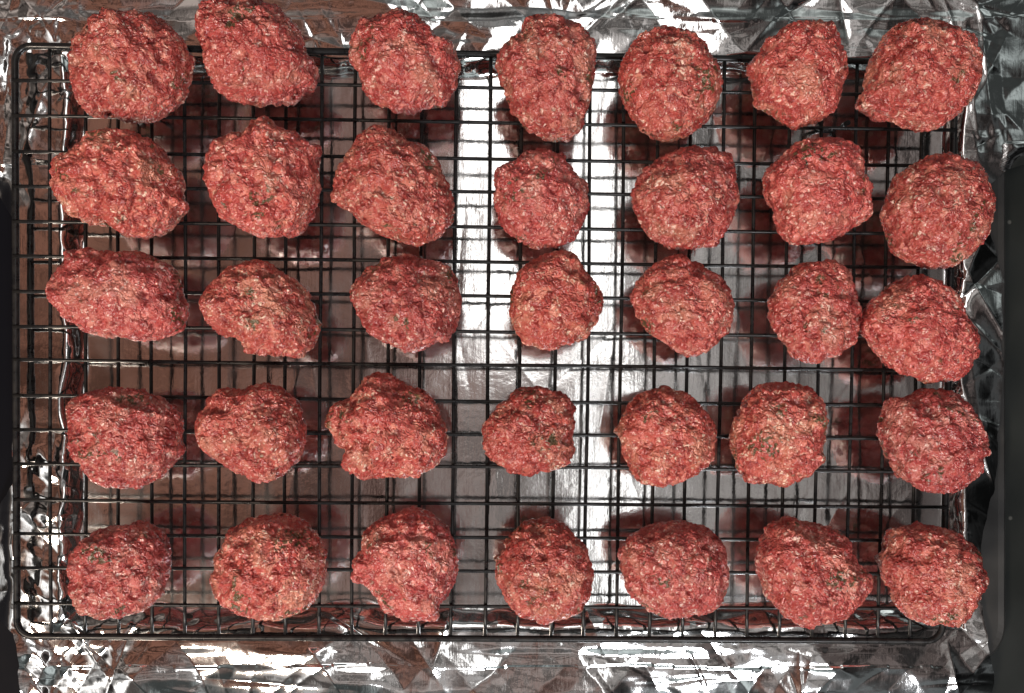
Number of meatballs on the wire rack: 35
